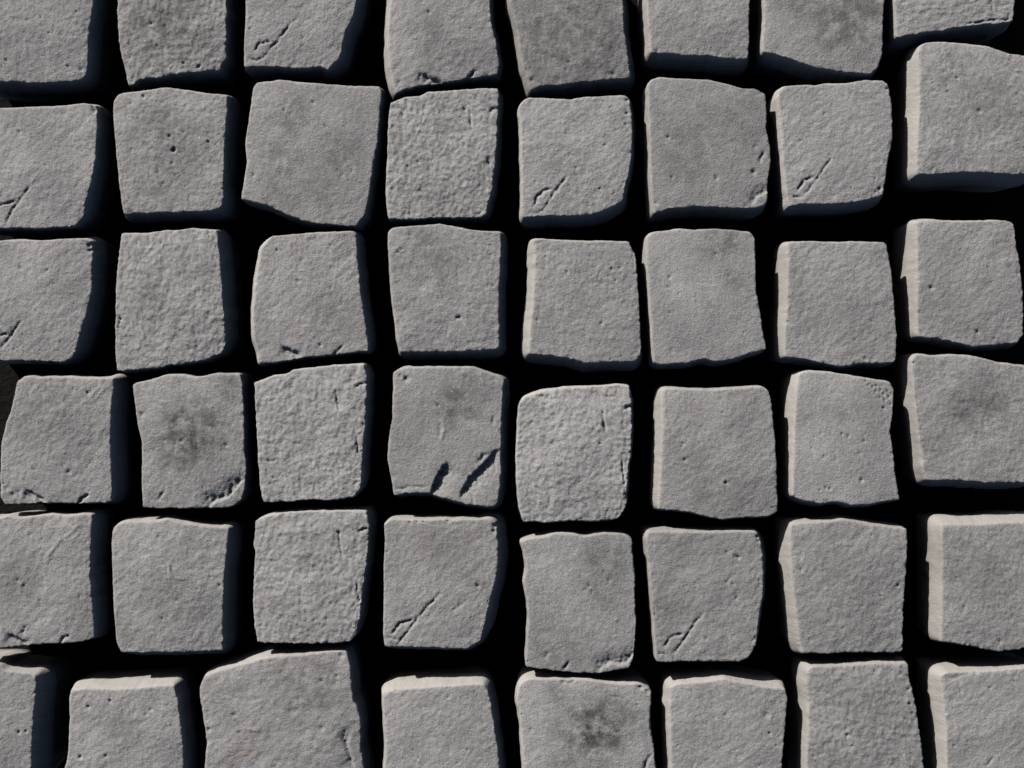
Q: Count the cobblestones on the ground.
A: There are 48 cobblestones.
